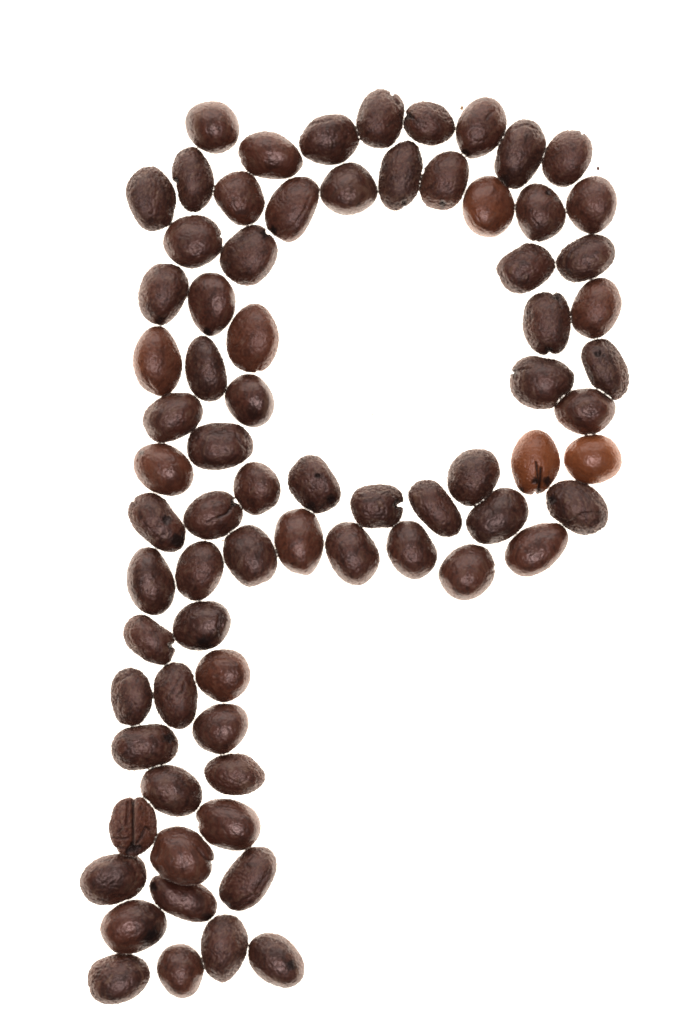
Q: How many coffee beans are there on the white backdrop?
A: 75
